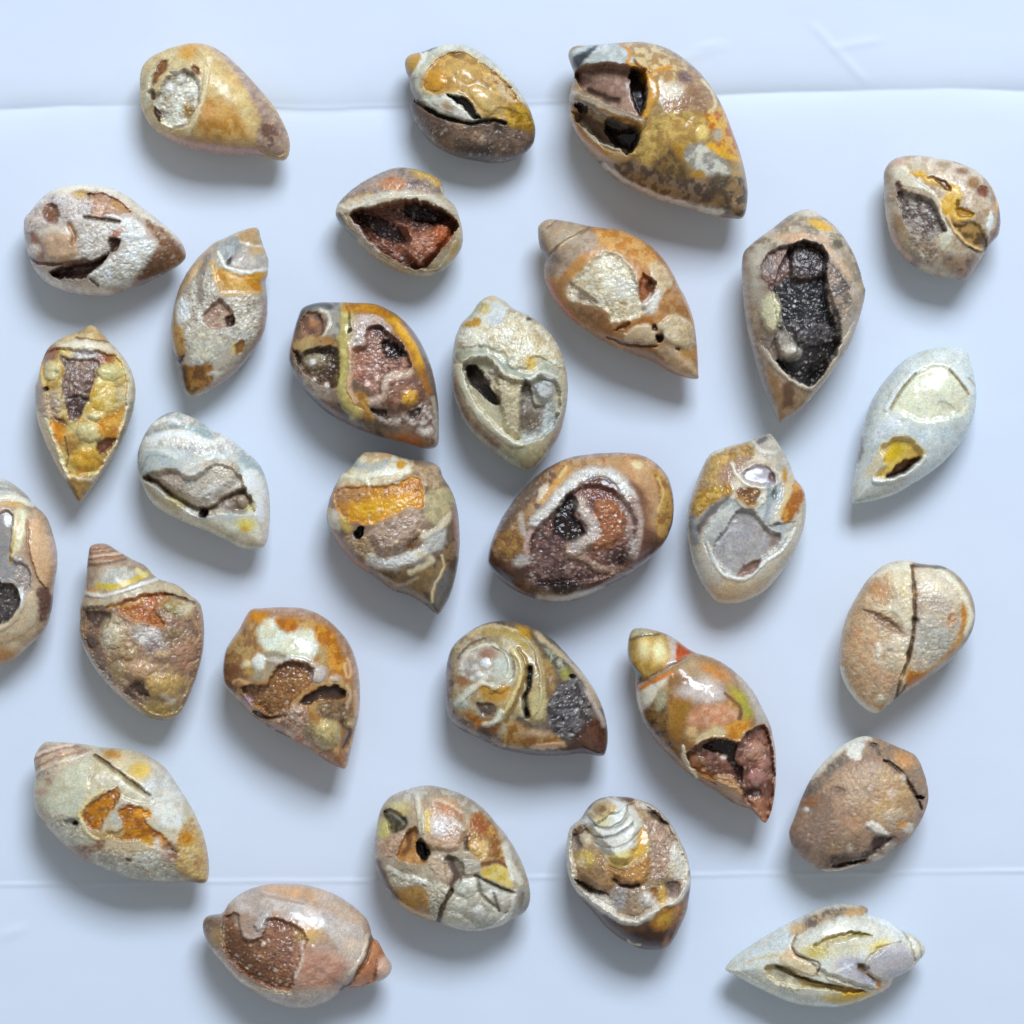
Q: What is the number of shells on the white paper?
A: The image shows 29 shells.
